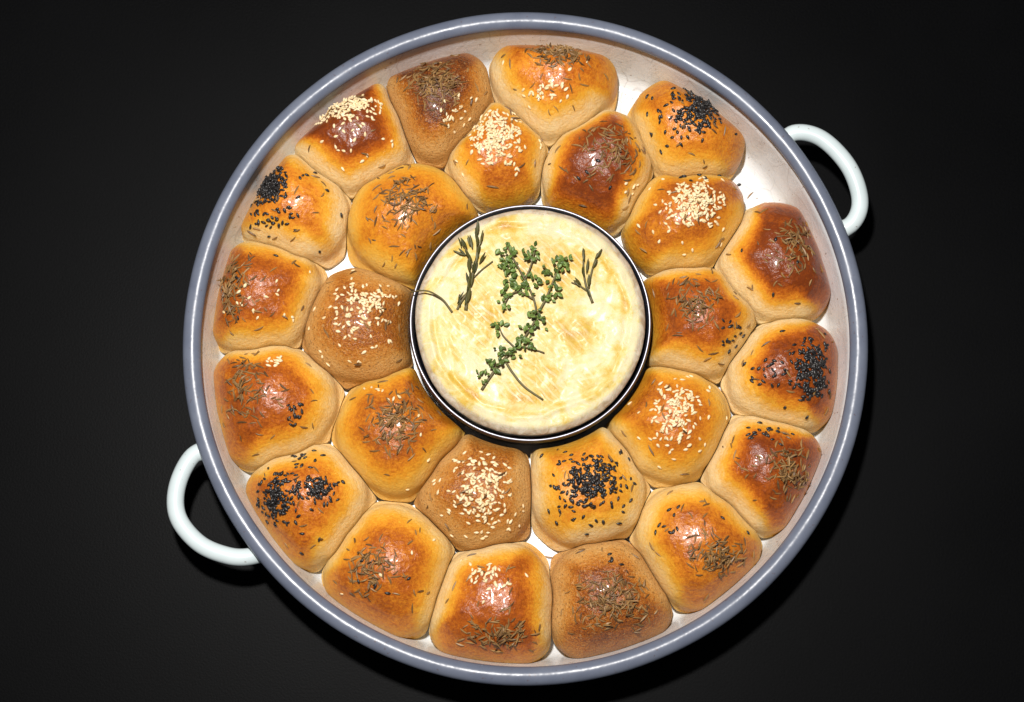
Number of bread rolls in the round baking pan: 25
